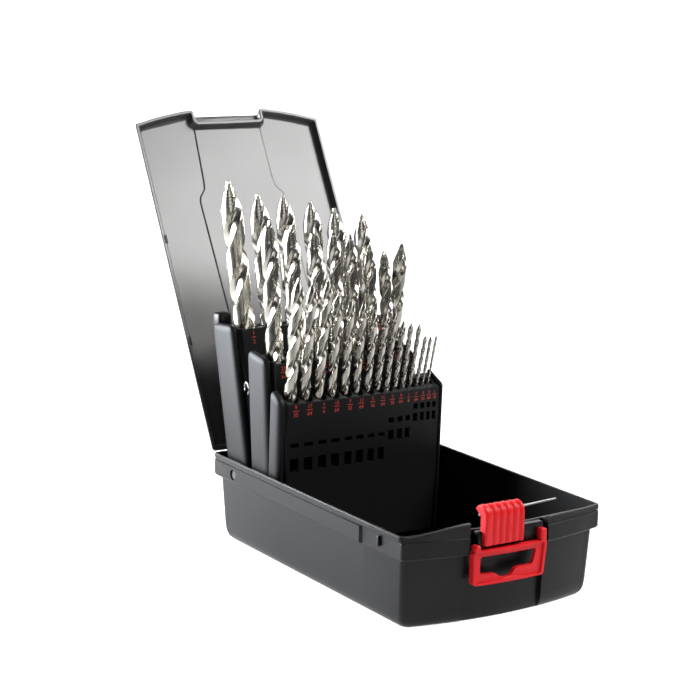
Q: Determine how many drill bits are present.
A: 29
